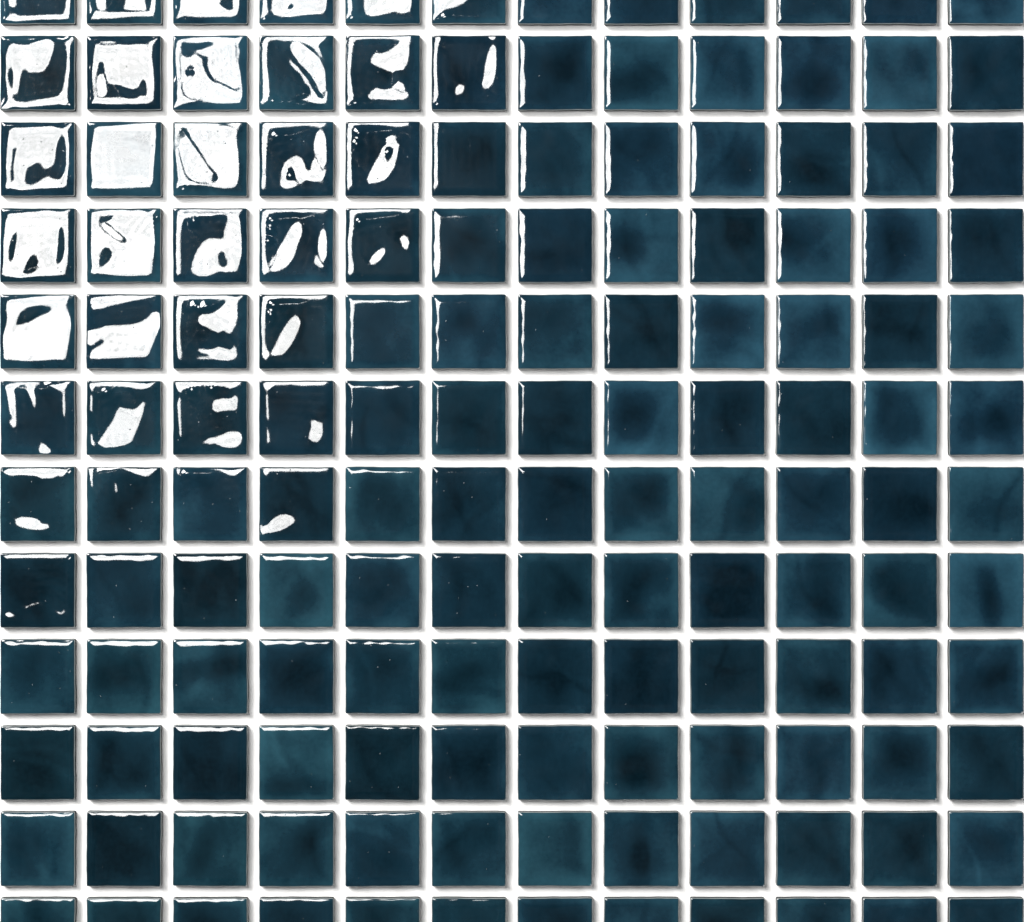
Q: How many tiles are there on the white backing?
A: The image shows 144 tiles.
